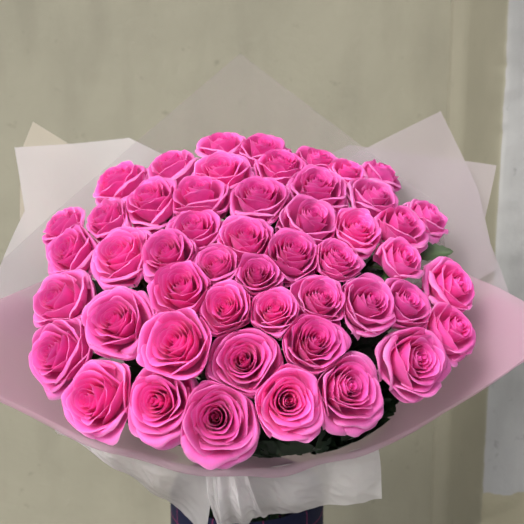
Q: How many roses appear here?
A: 50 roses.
